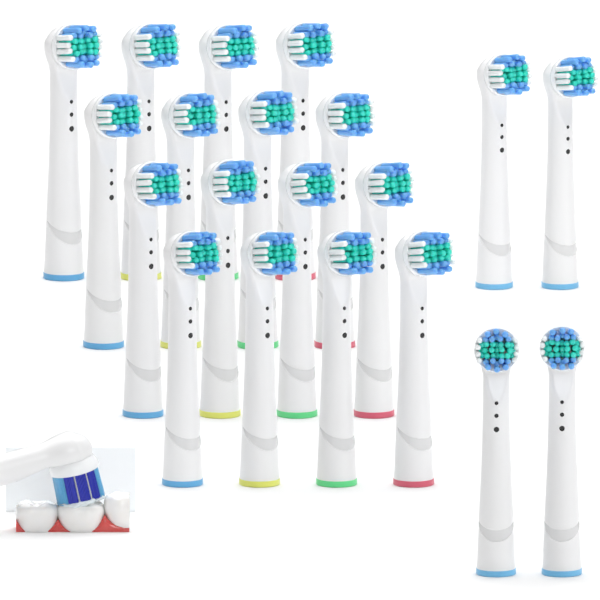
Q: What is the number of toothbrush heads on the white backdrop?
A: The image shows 21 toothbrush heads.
